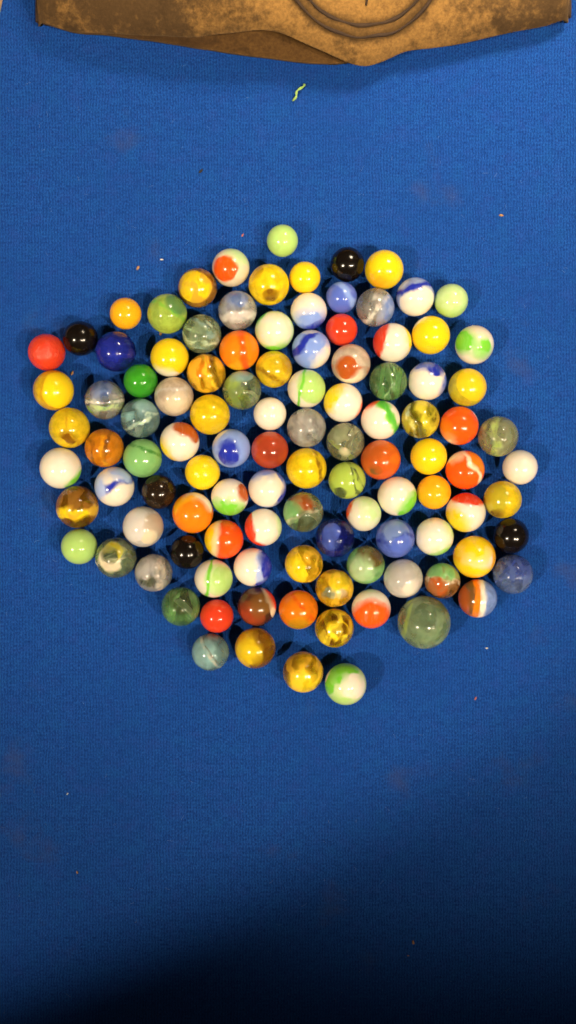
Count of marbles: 107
